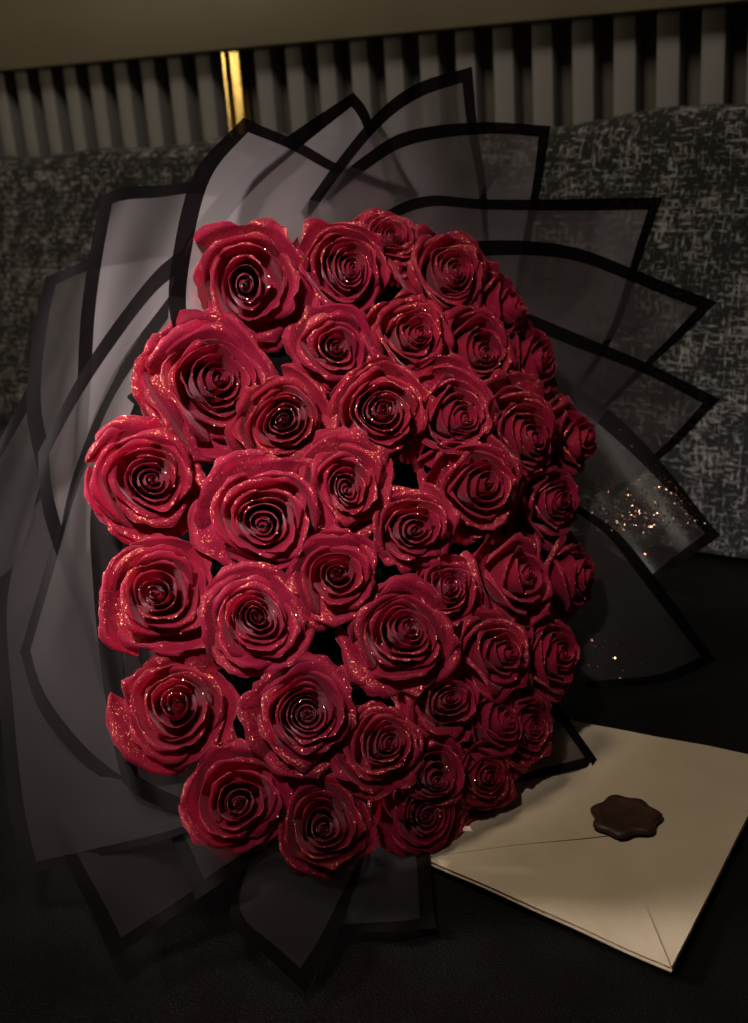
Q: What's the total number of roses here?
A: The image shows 41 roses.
